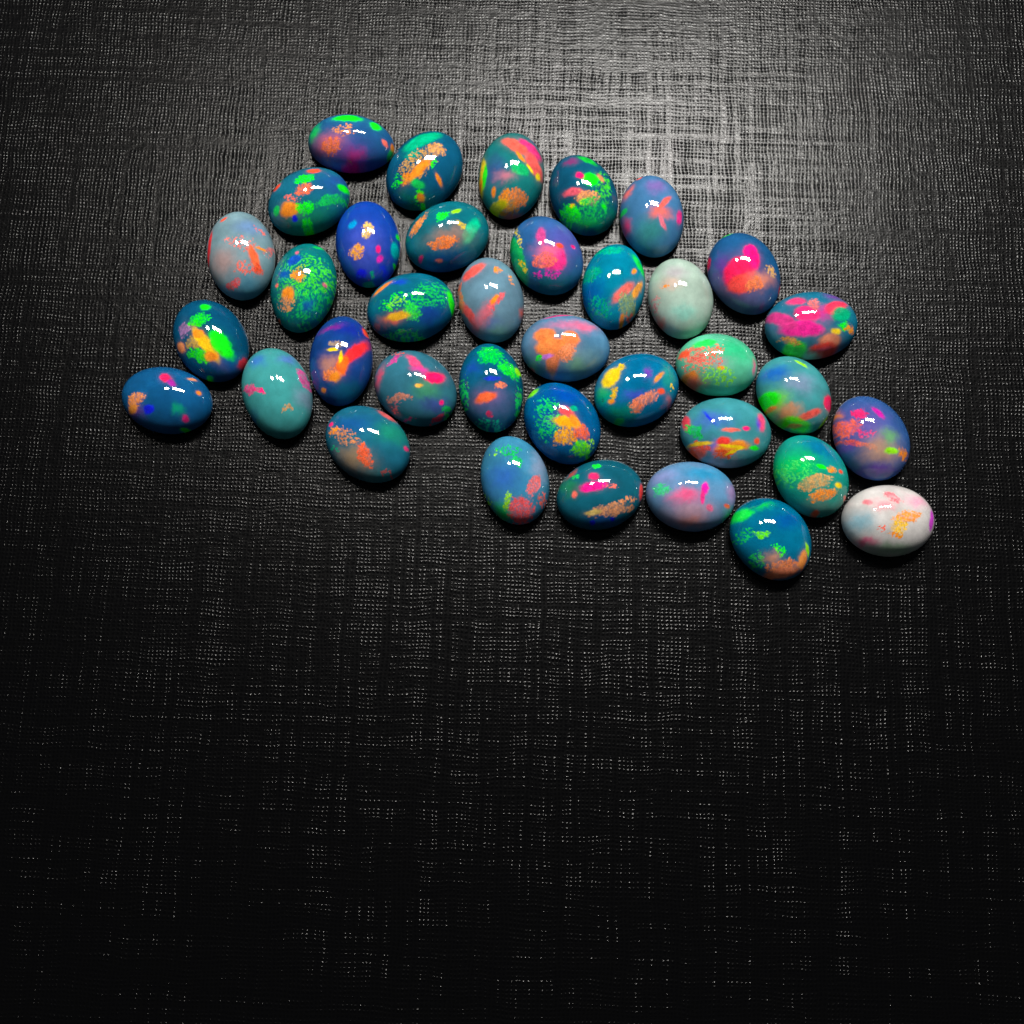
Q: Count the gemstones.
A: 37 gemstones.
